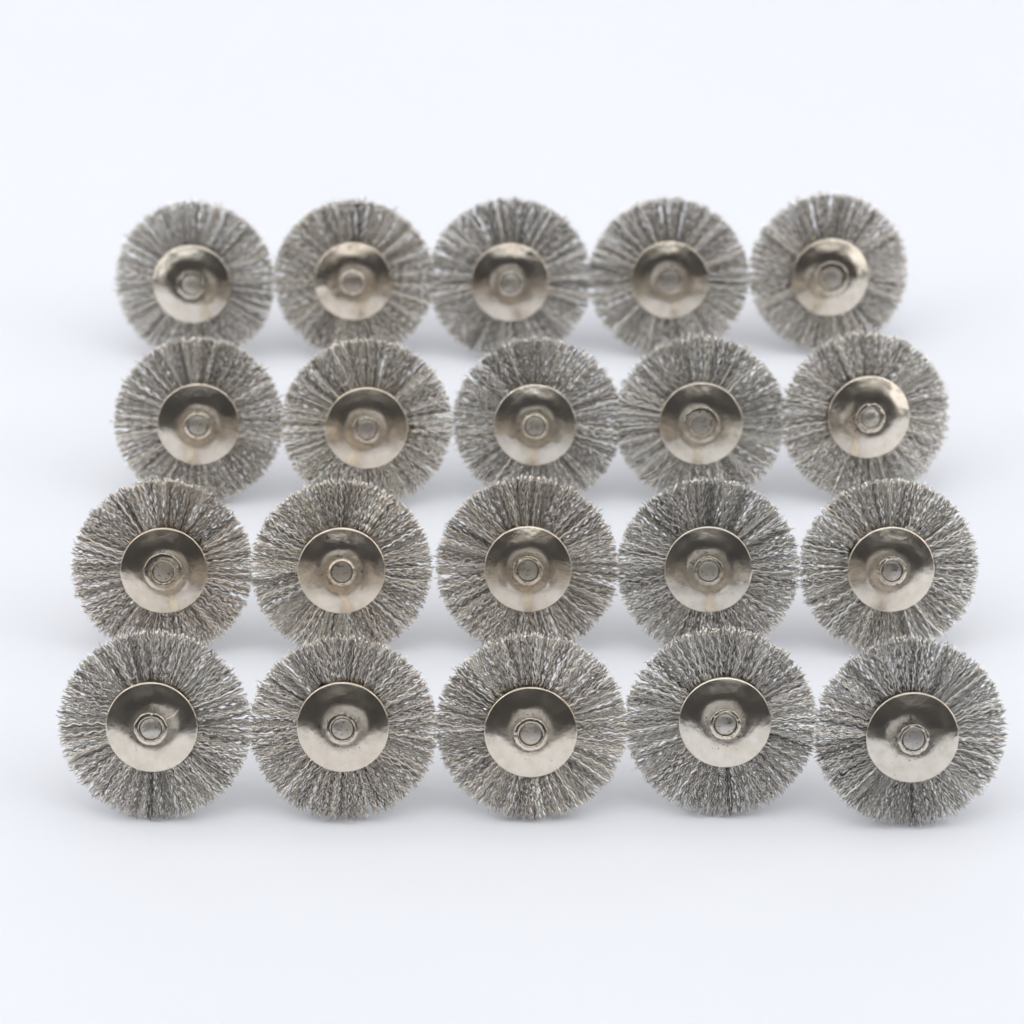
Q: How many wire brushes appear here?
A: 20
